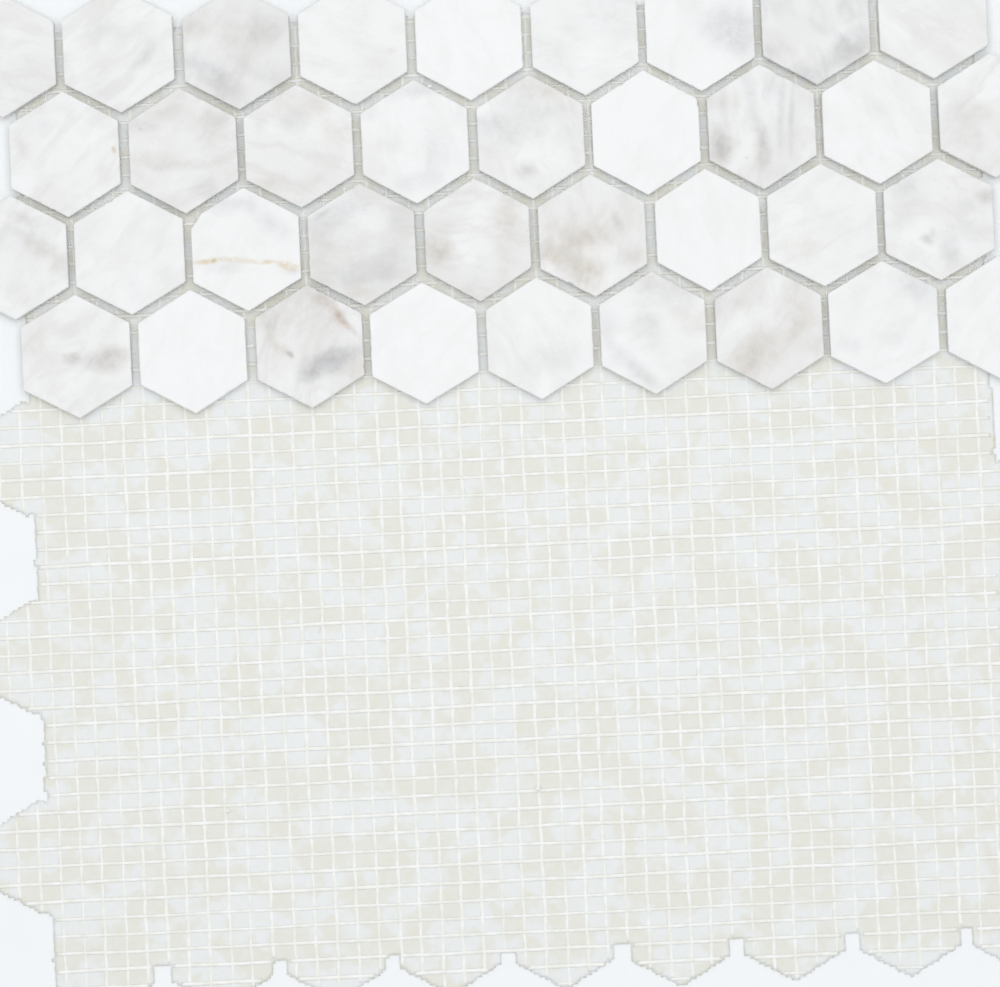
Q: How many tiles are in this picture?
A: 36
